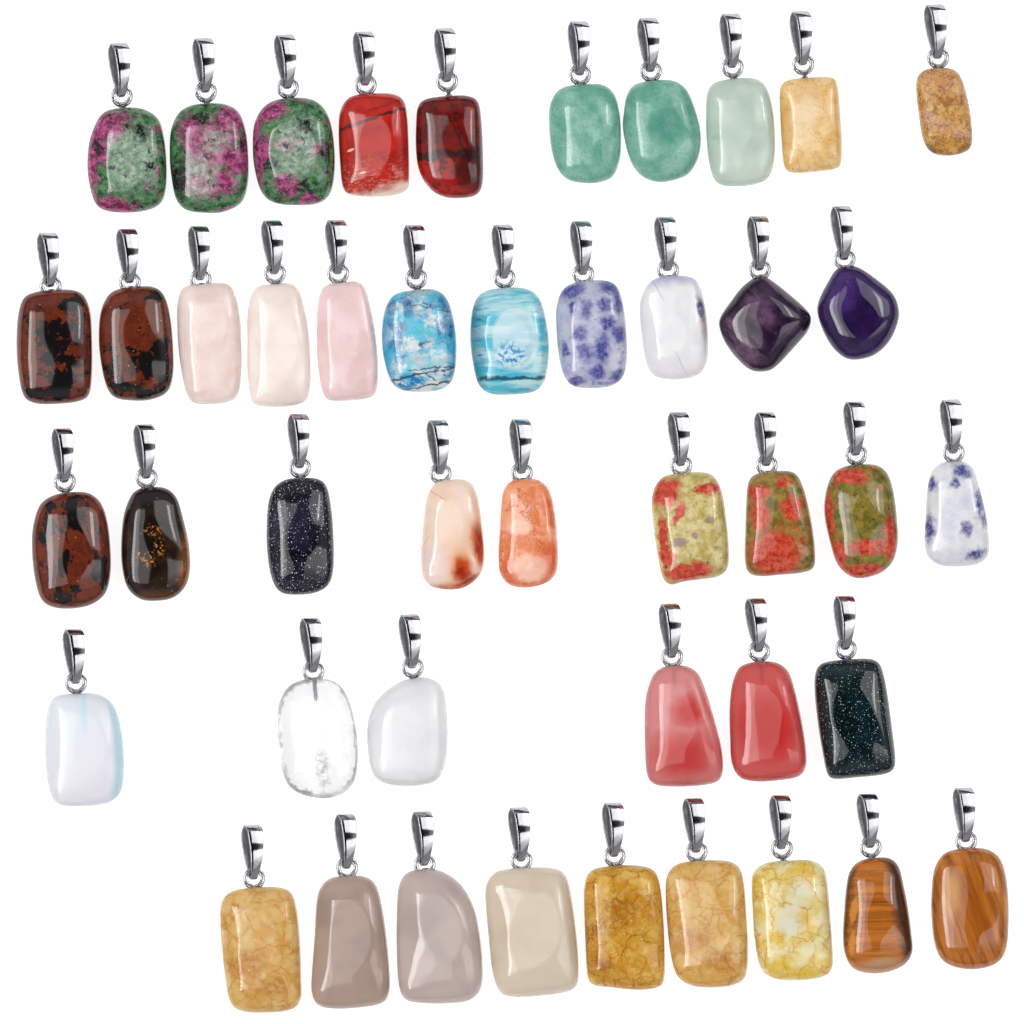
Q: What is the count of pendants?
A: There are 45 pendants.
